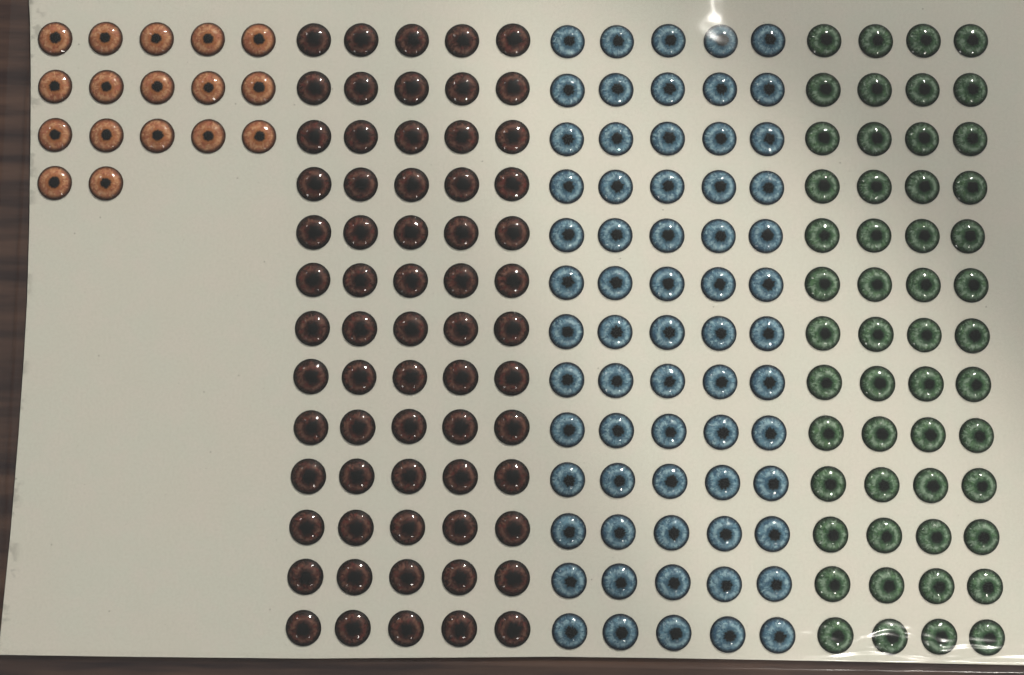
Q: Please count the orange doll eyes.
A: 17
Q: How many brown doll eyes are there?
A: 65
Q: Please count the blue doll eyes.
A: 65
